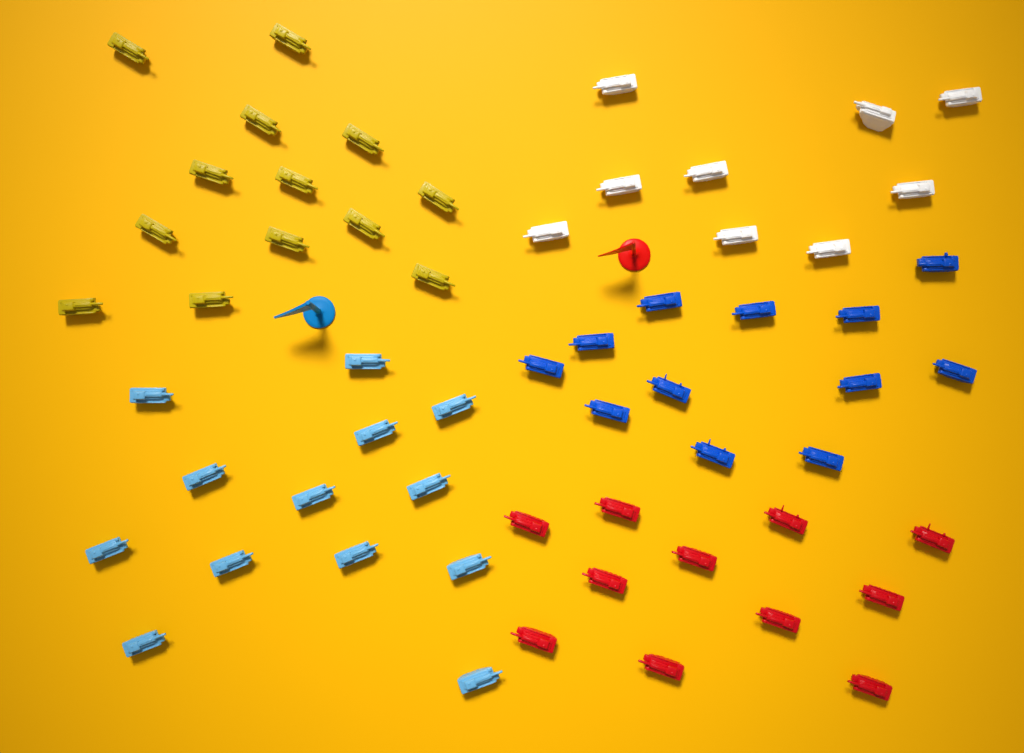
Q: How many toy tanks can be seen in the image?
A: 58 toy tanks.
